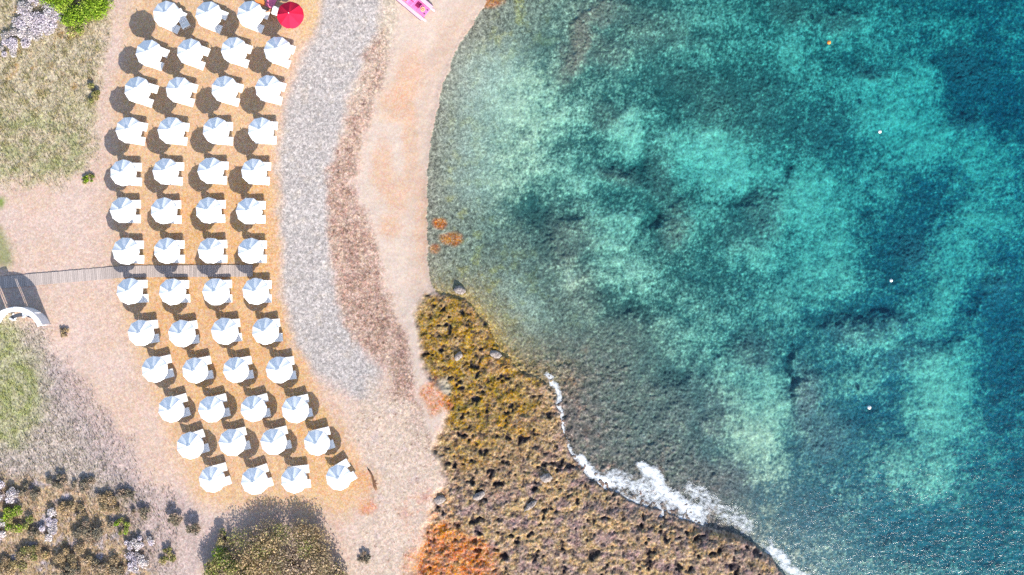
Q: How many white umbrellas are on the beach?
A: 51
